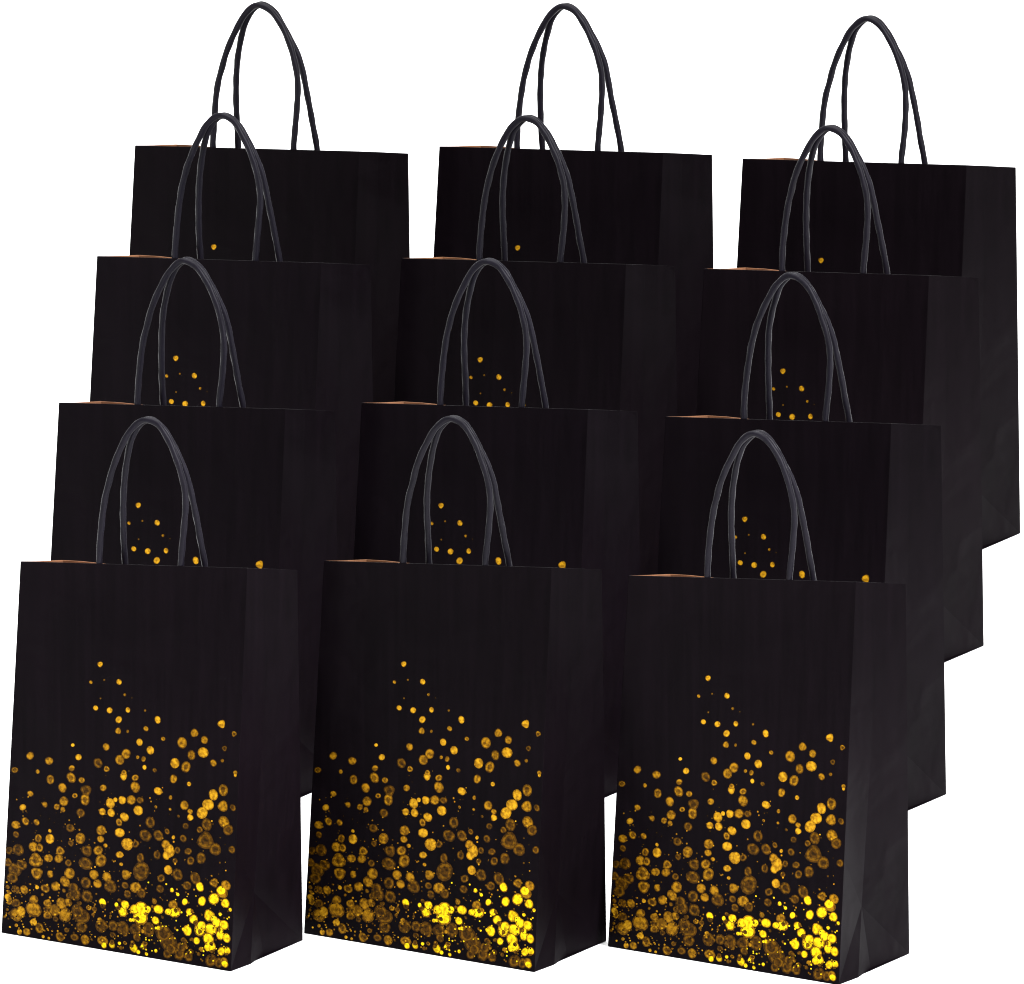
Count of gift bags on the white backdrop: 12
